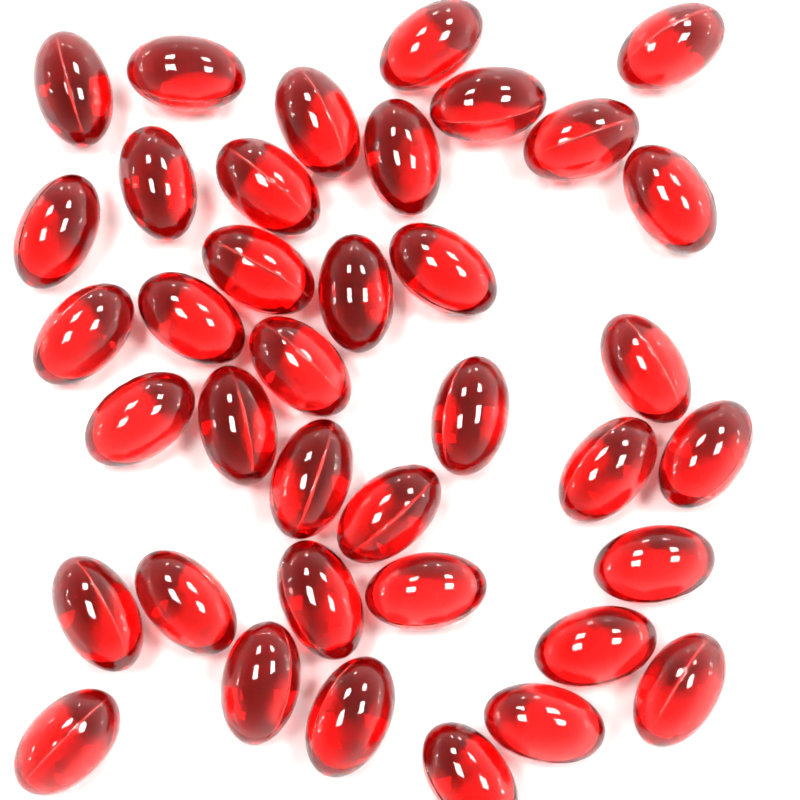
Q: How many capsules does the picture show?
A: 38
